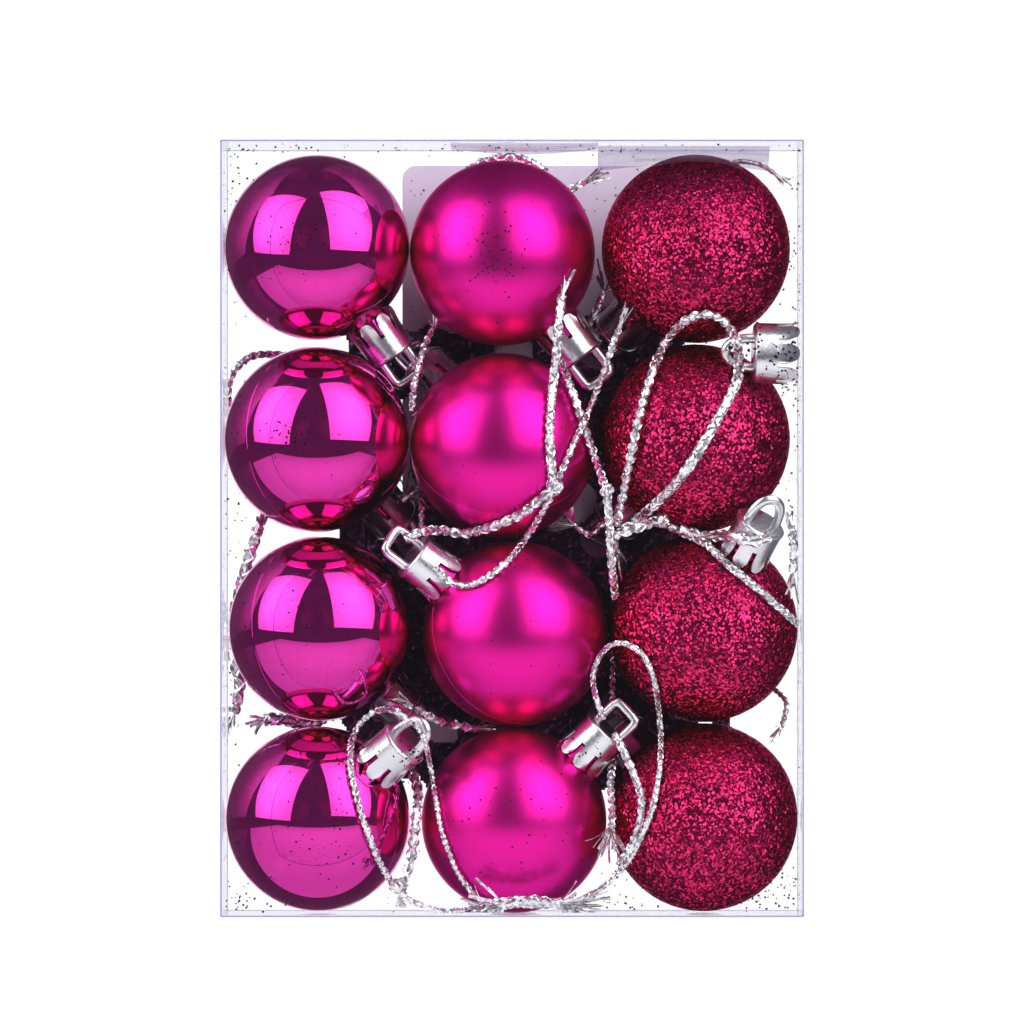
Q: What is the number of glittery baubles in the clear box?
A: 4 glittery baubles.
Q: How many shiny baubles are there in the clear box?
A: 4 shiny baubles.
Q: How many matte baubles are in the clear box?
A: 4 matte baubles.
